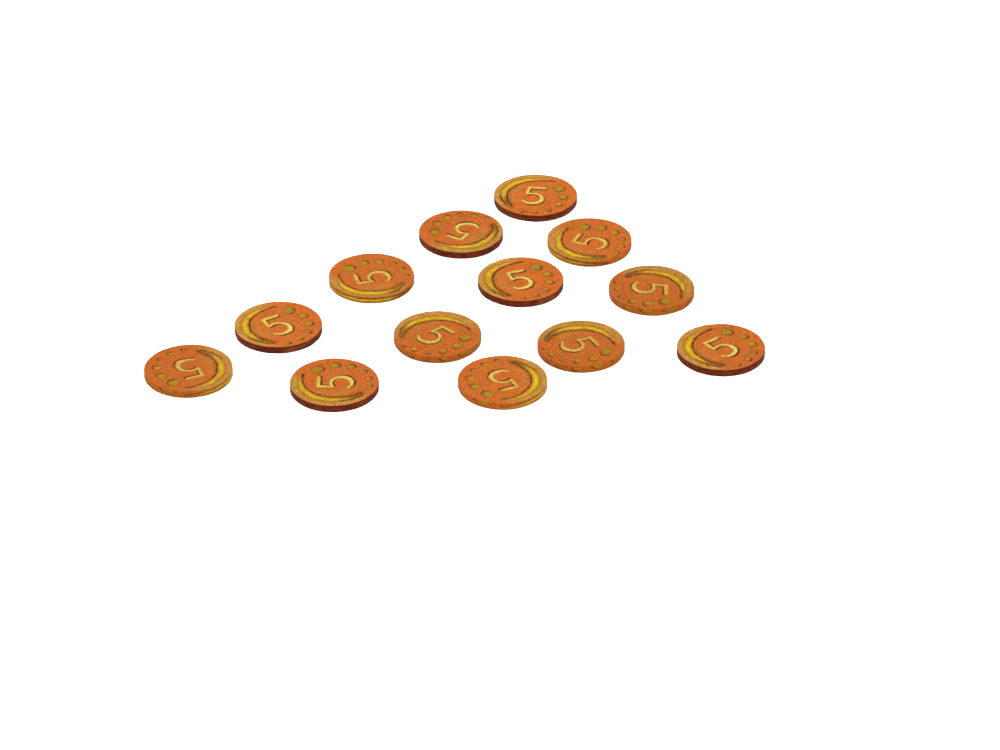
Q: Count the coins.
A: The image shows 13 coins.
